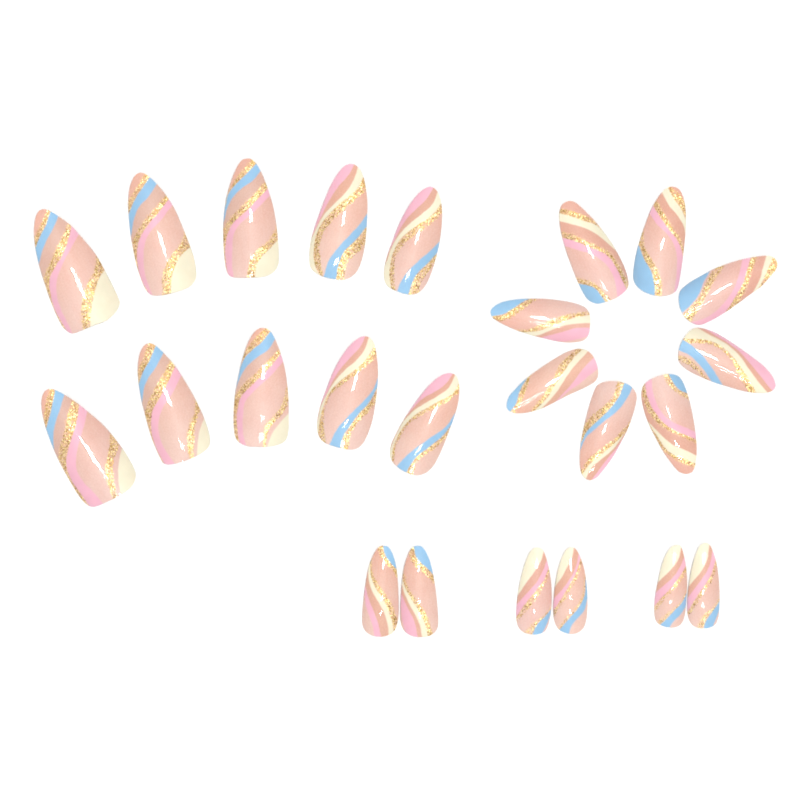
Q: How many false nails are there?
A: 24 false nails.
